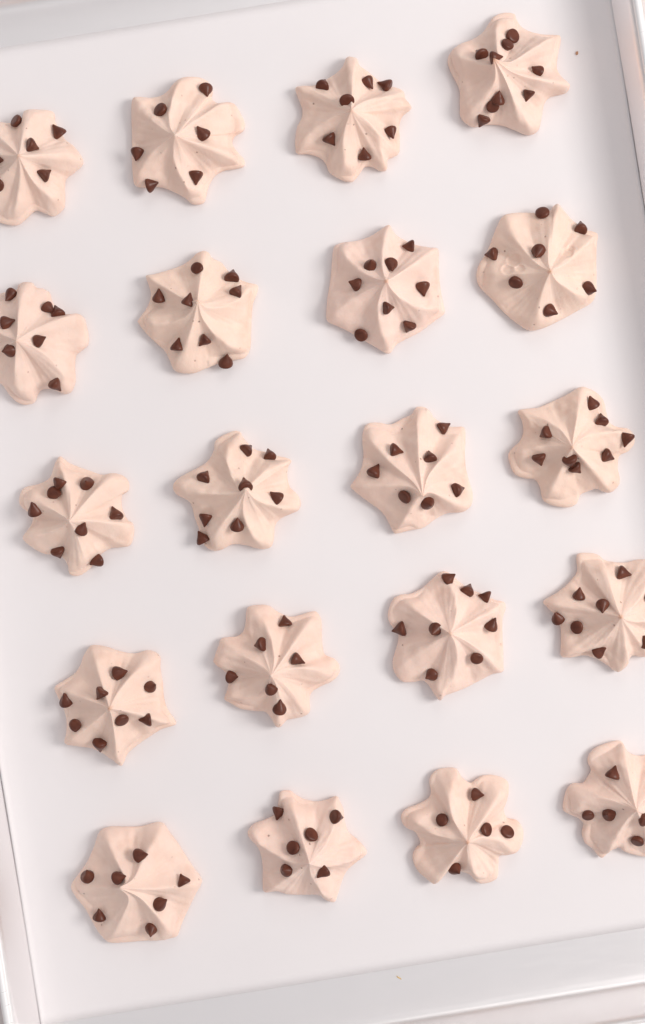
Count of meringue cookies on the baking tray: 20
